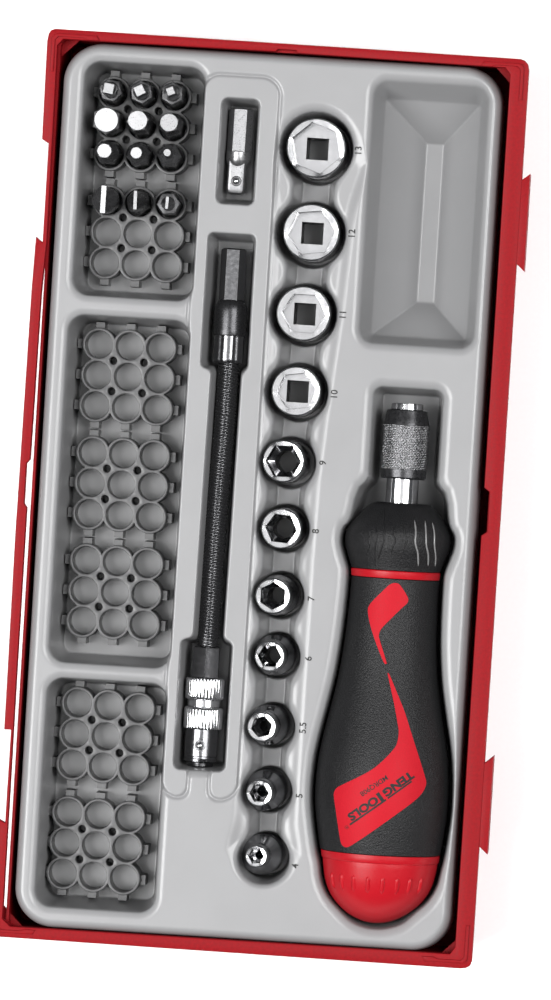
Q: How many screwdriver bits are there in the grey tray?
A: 12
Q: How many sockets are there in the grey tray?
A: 11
